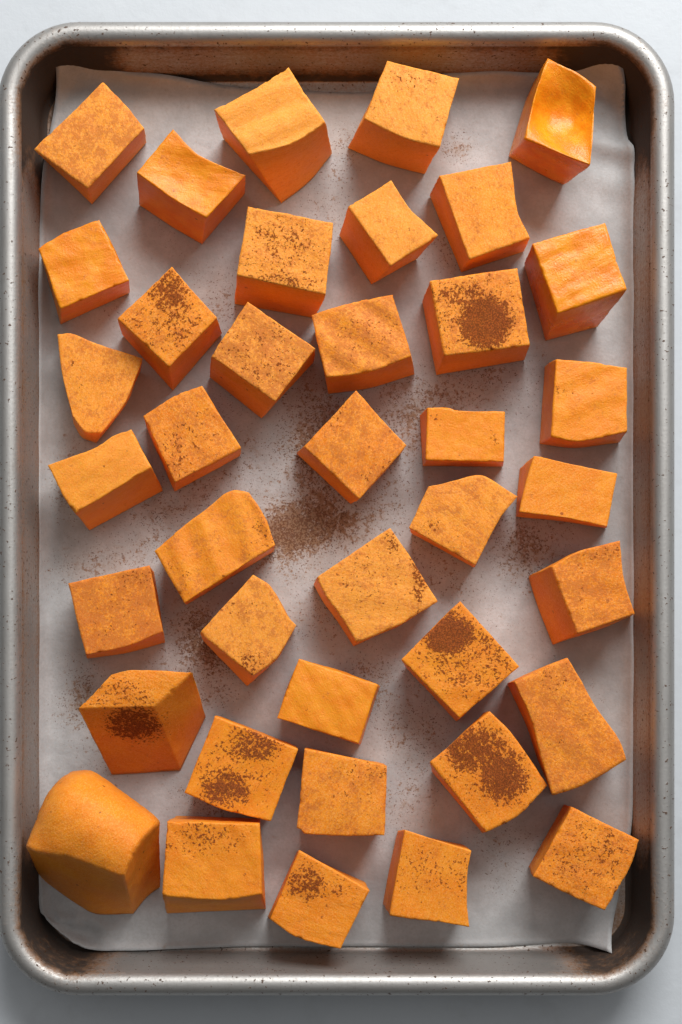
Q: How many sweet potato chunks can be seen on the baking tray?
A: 39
